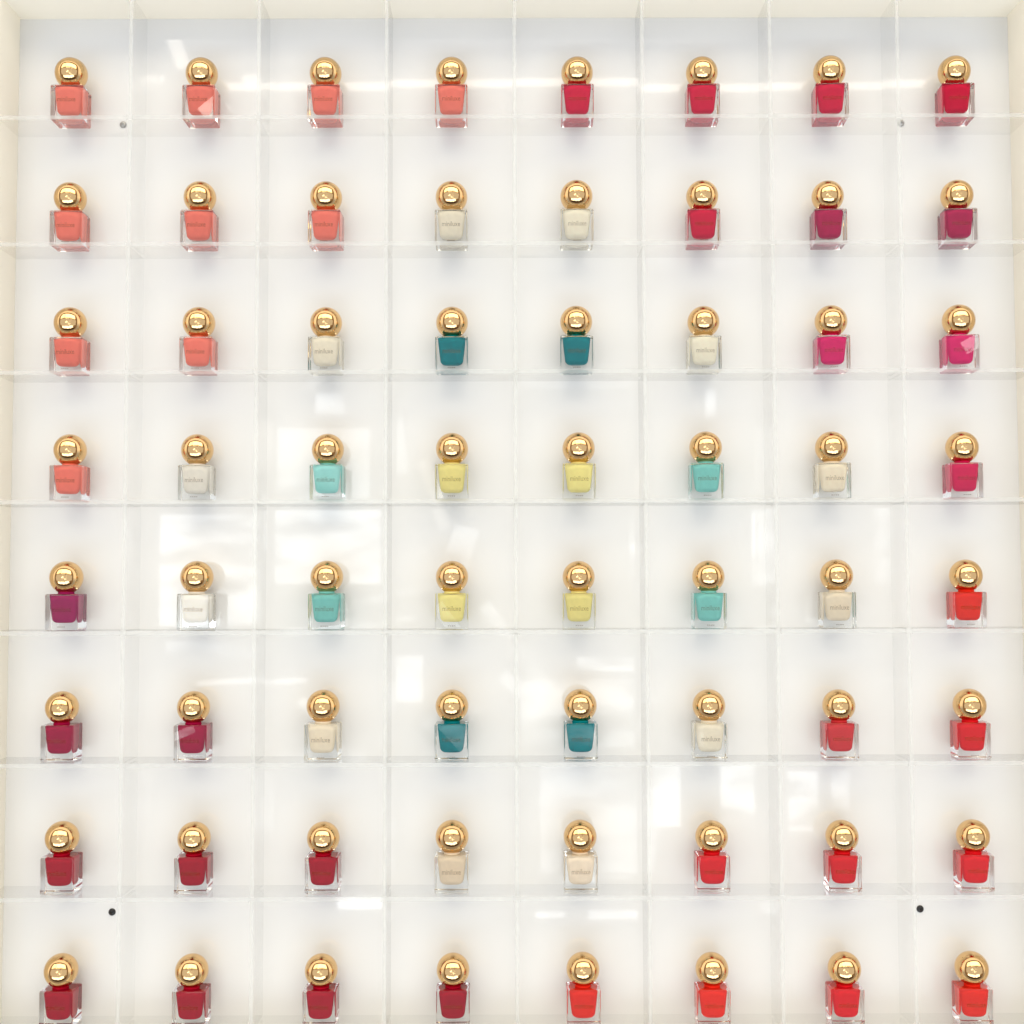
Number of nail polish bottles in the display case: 64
